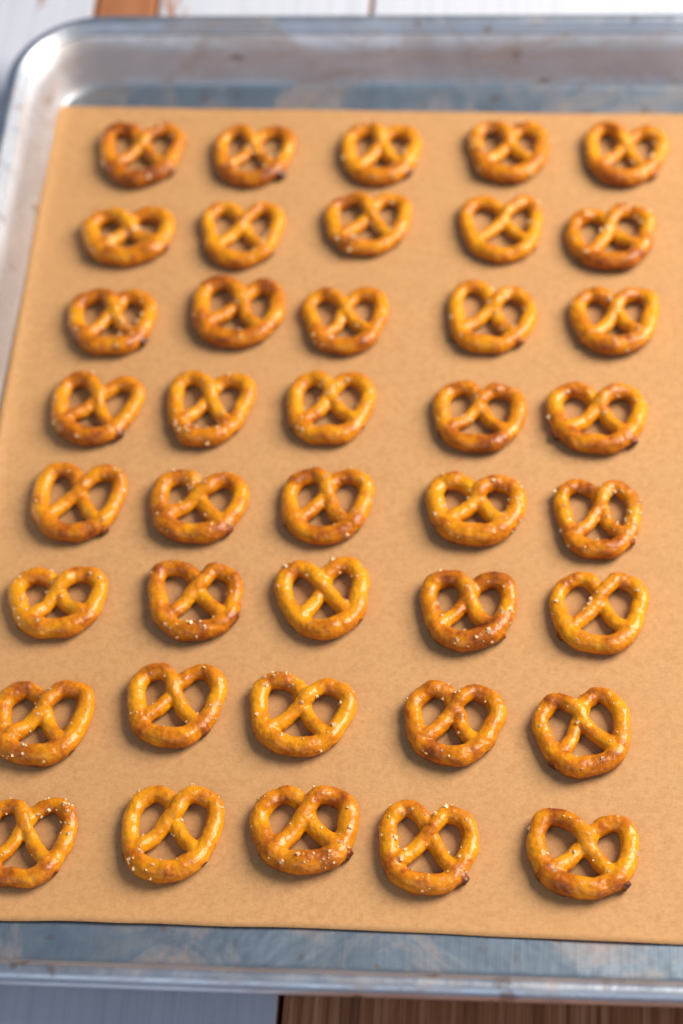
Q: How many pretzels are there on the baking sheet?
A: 40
